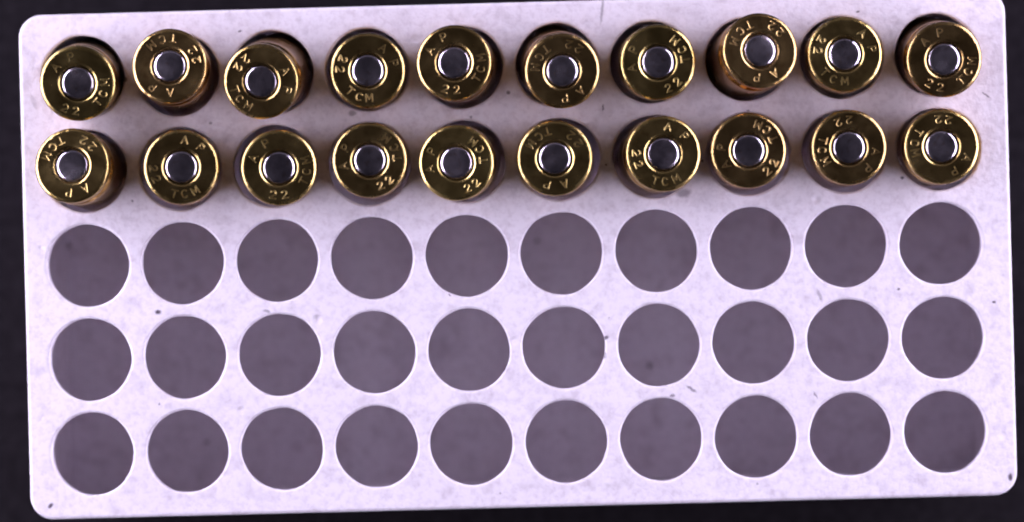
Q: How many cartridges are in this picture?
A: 20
